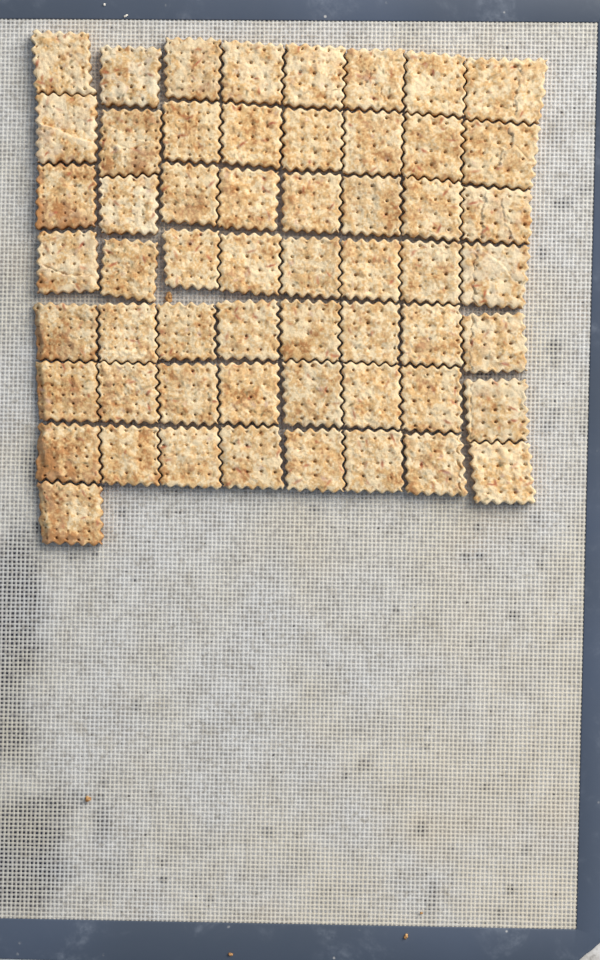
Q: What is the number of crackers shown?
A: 57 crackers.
